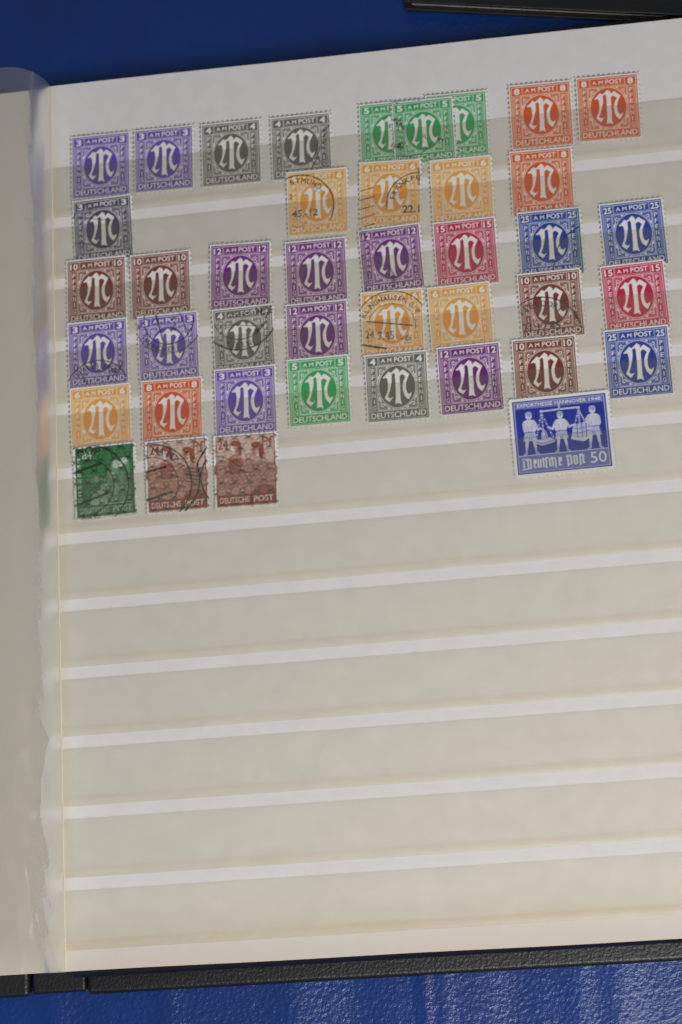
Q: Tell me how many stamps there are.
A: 42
